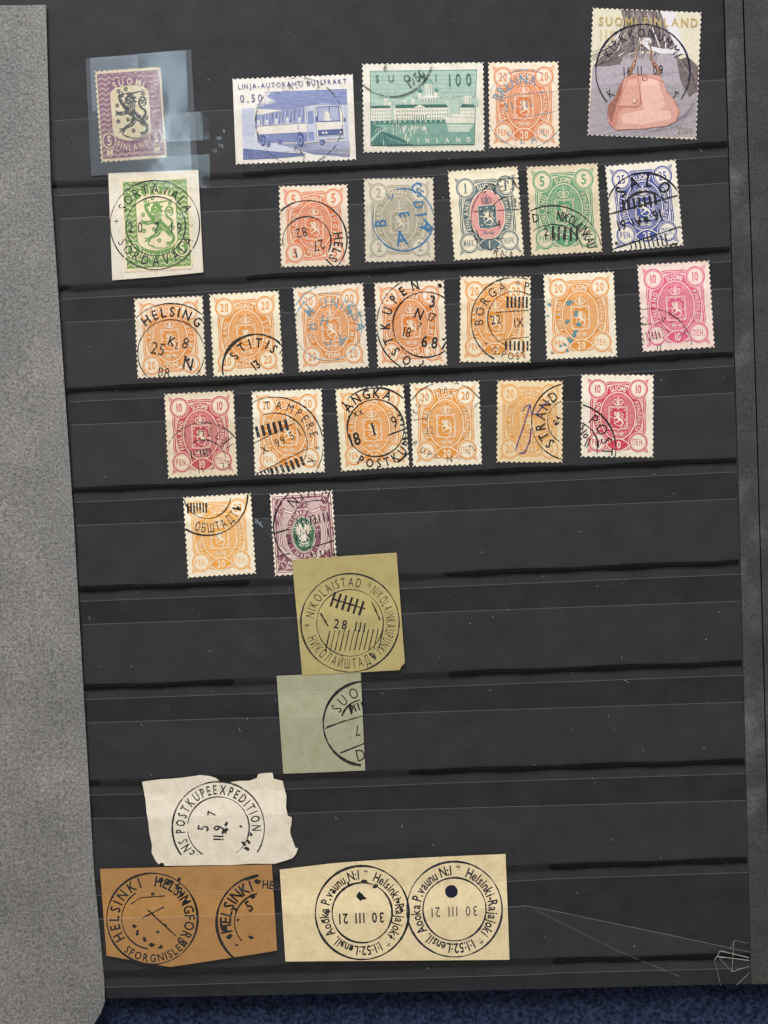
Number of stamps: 26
